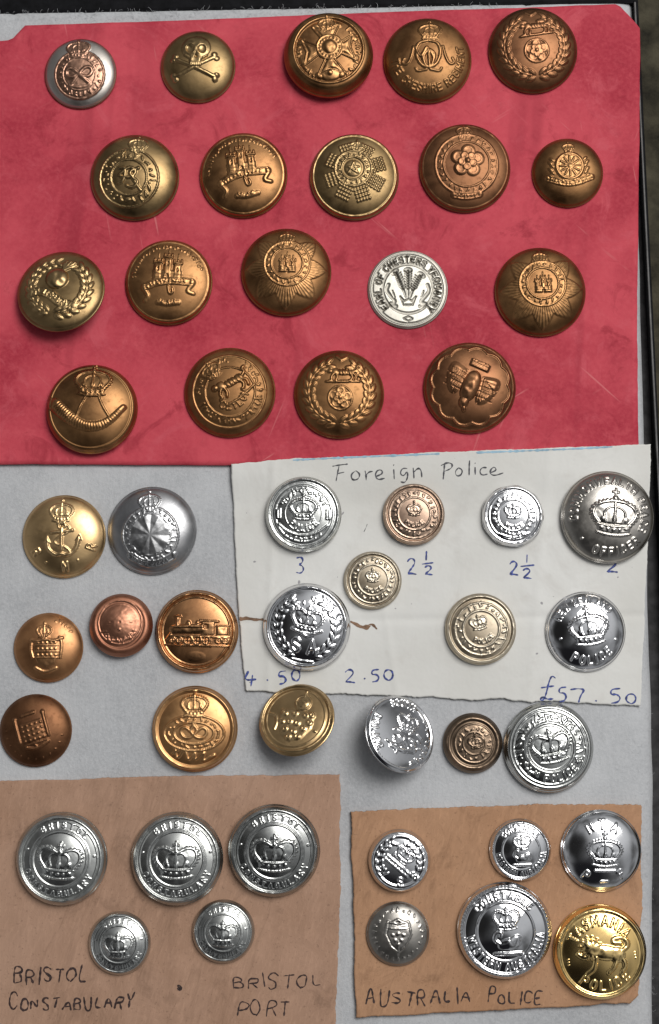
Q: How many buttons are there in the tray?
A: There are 49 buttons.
